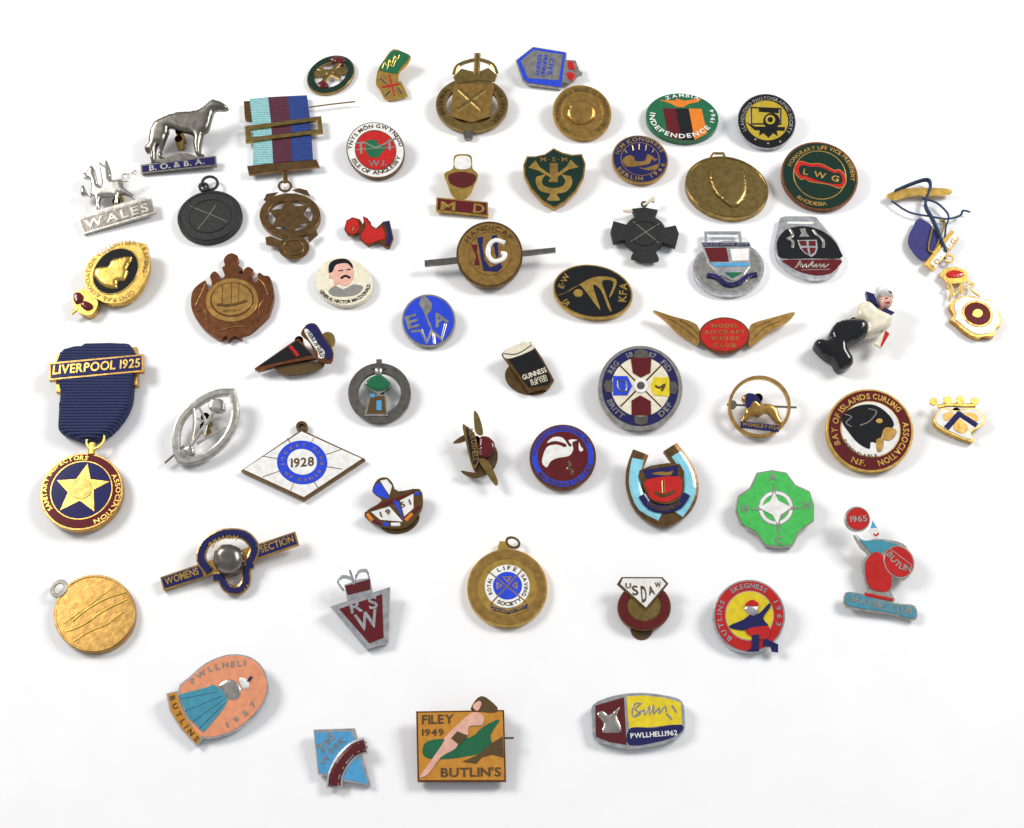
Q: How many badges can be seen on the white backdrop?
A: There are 56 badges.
